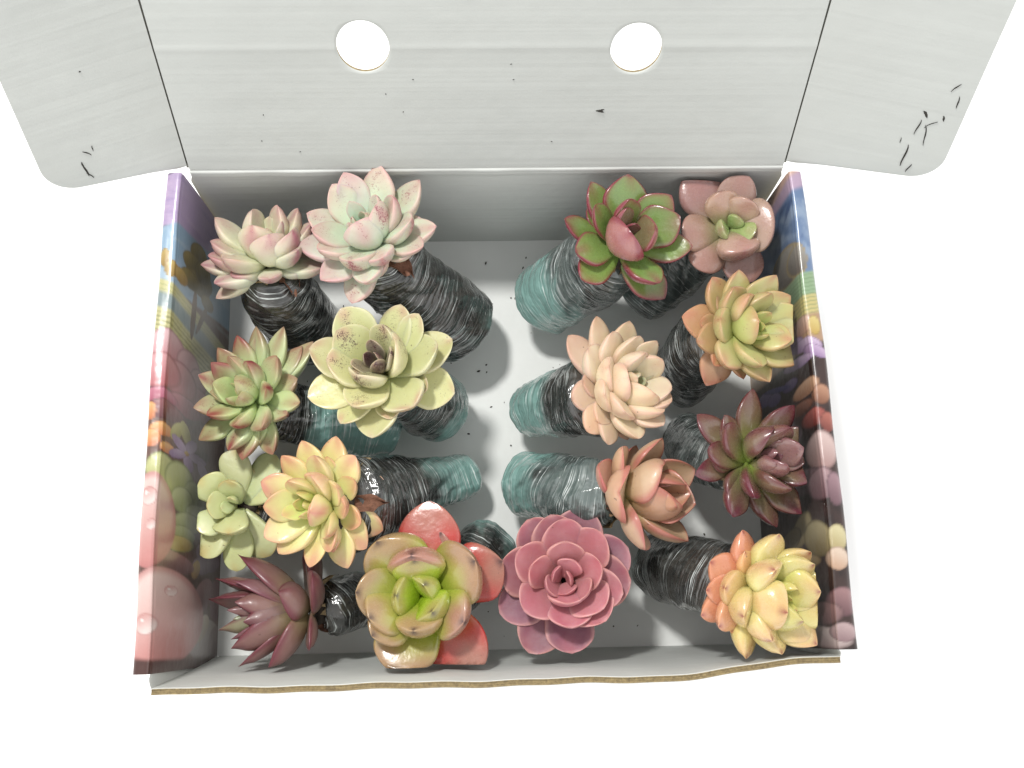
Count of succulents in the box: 16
